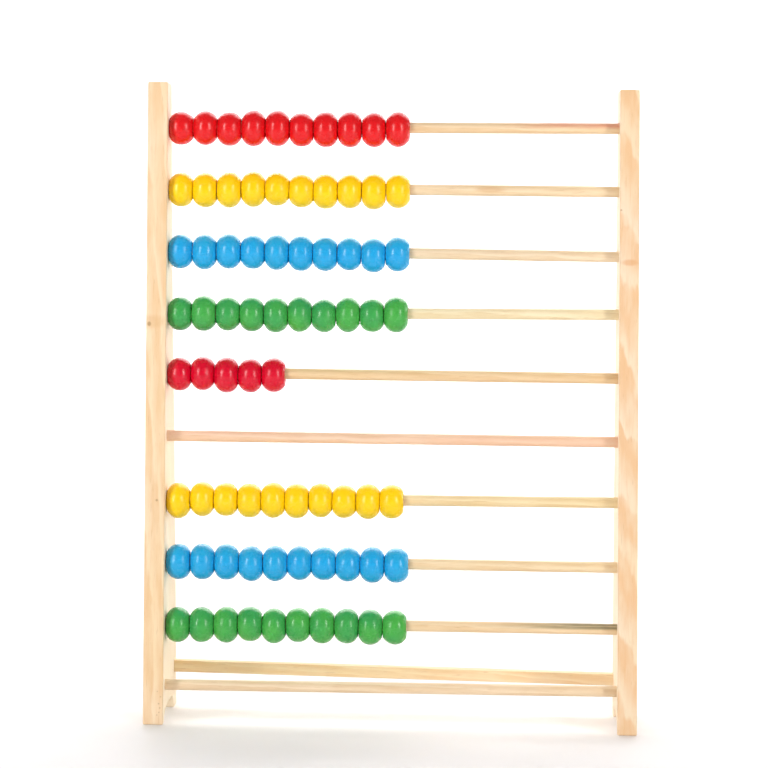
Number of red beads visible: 15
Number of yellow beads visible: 20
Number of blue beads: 20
